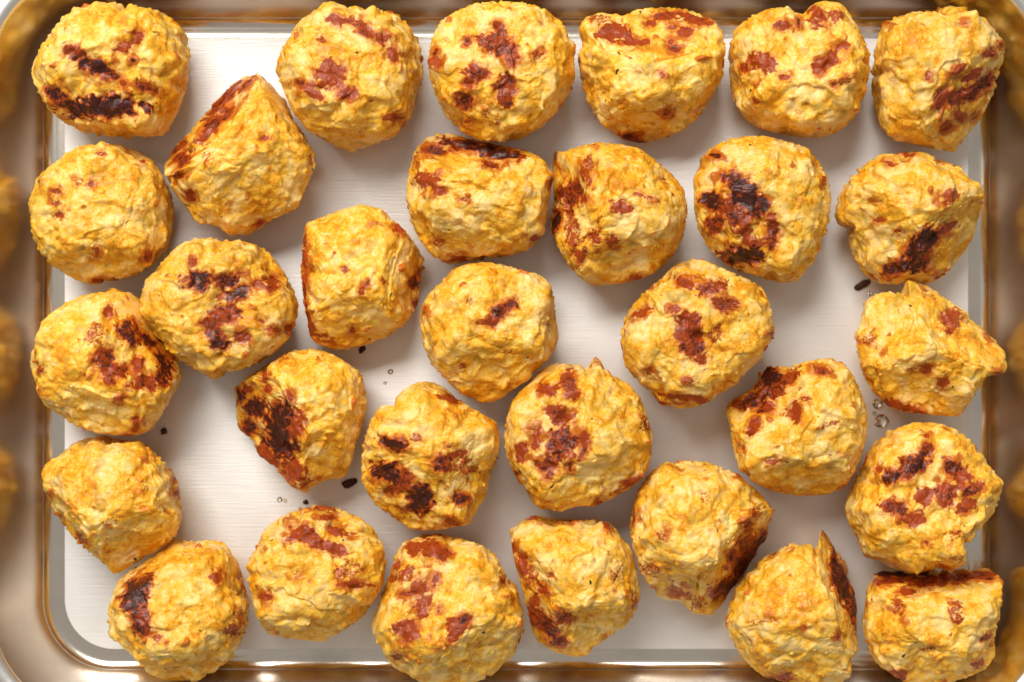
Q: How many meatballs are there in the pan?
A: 31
